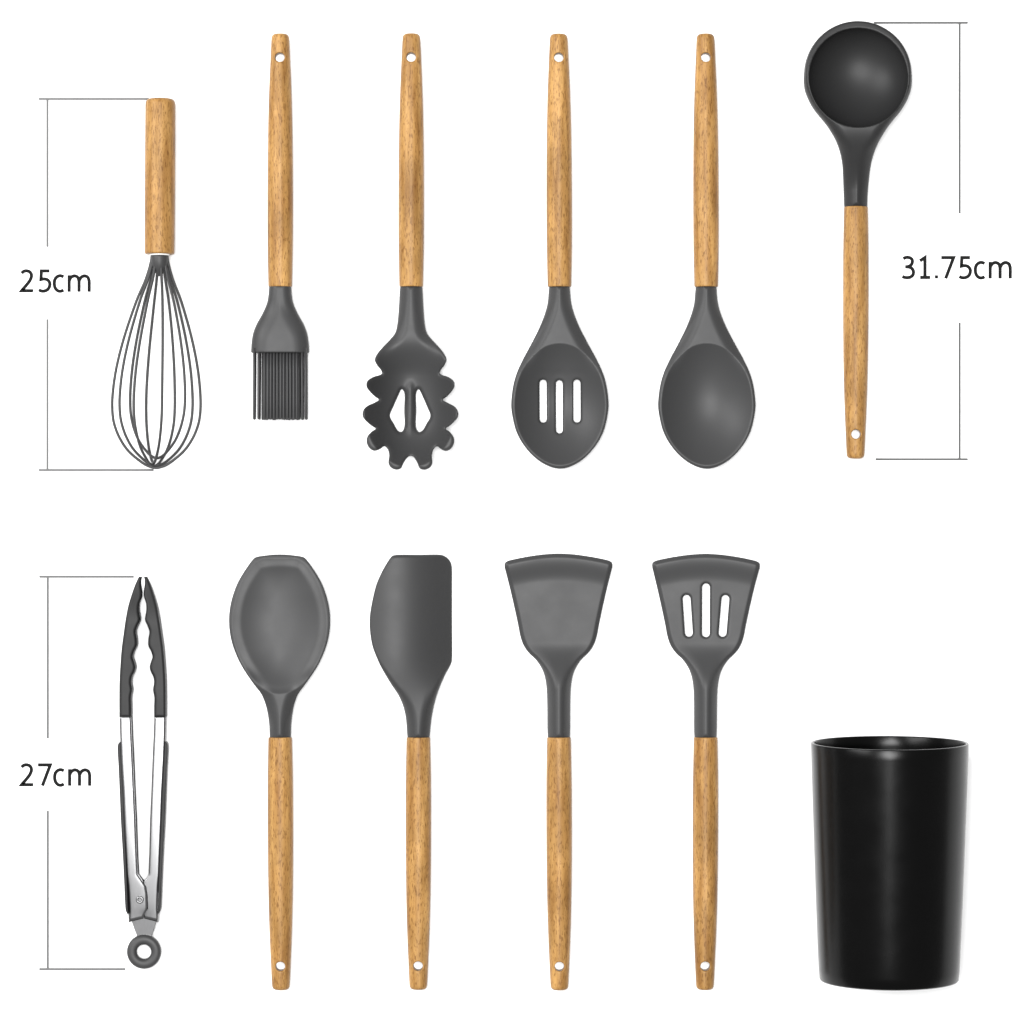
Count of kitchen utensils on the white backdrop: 11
